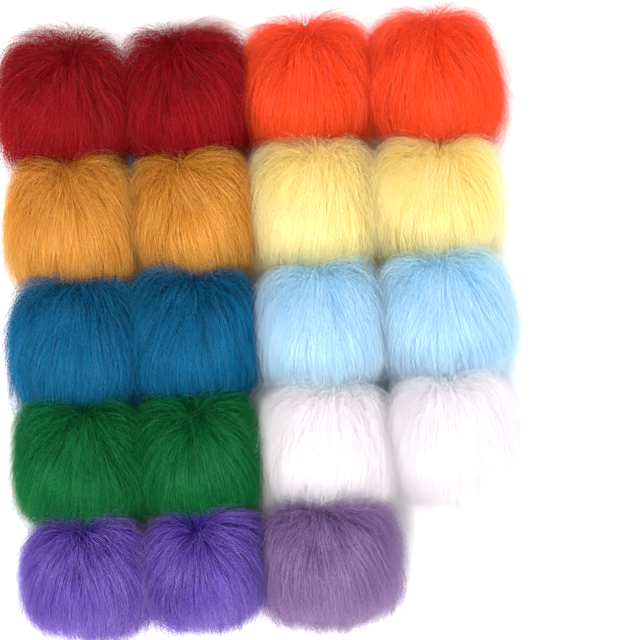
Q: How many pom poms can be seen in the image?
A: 19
